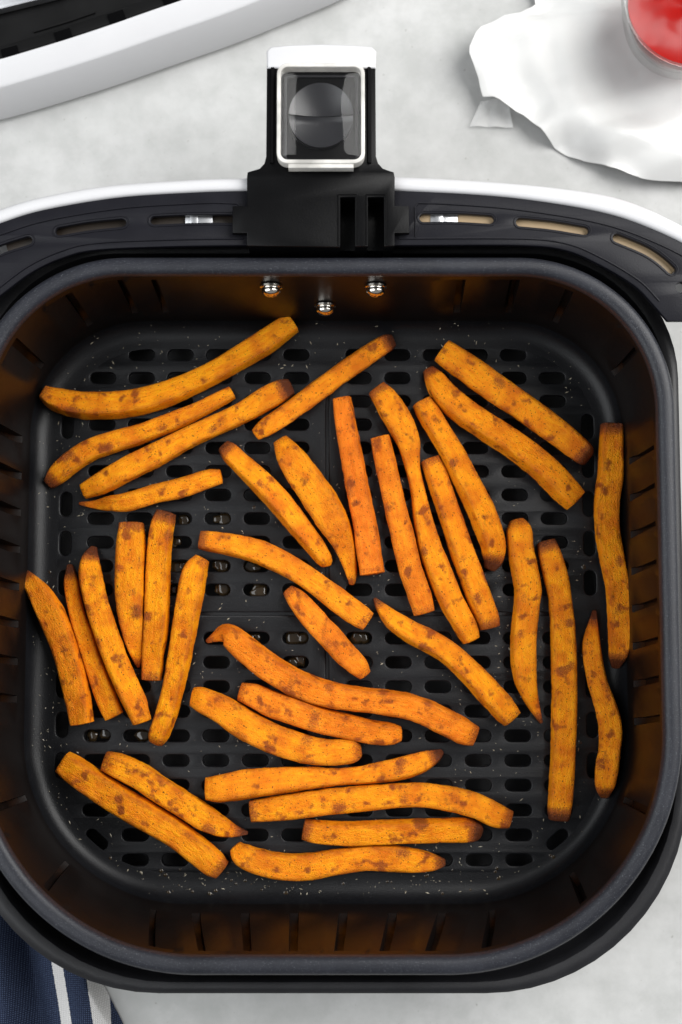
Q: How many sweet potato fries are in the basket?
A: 36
